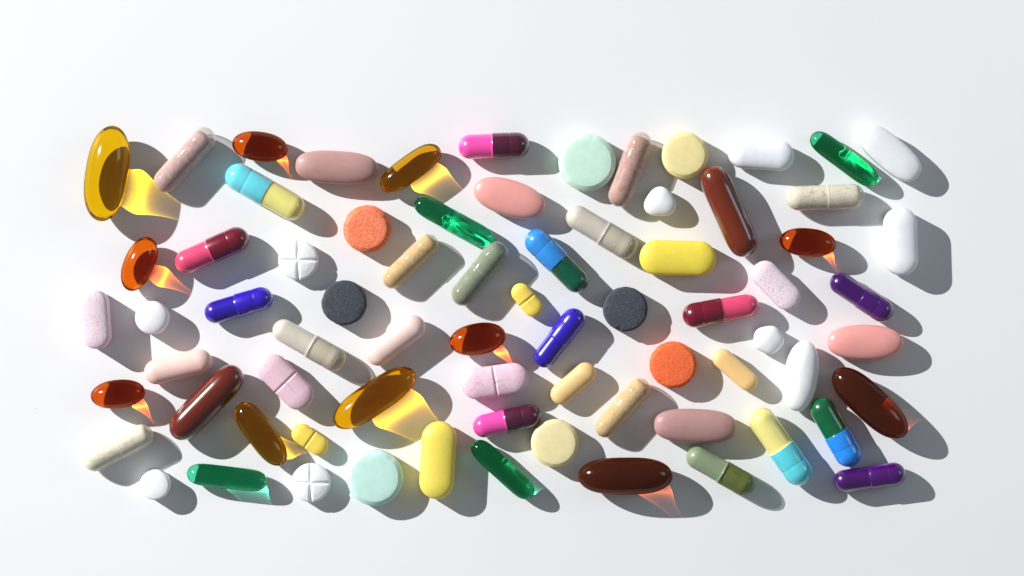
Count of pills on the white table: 73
